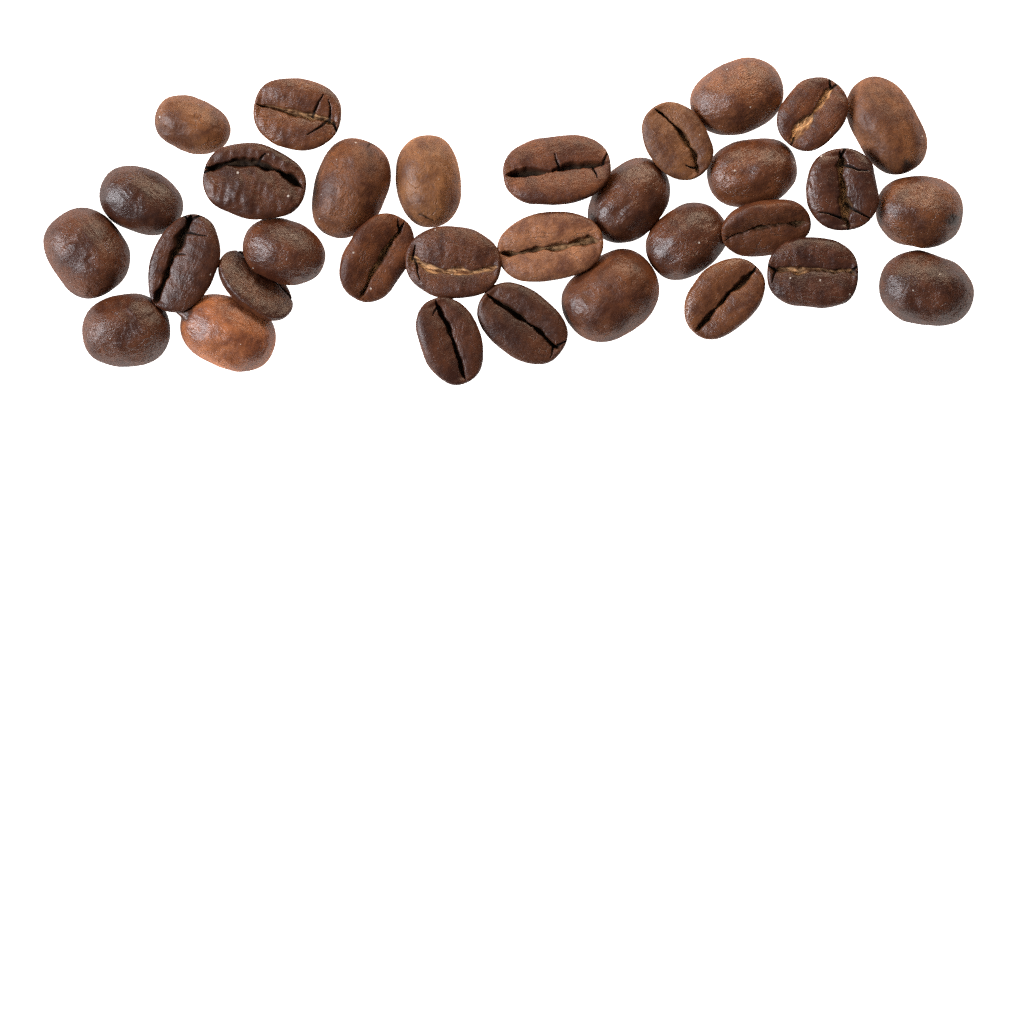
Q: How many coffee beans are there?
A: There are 32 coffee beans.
